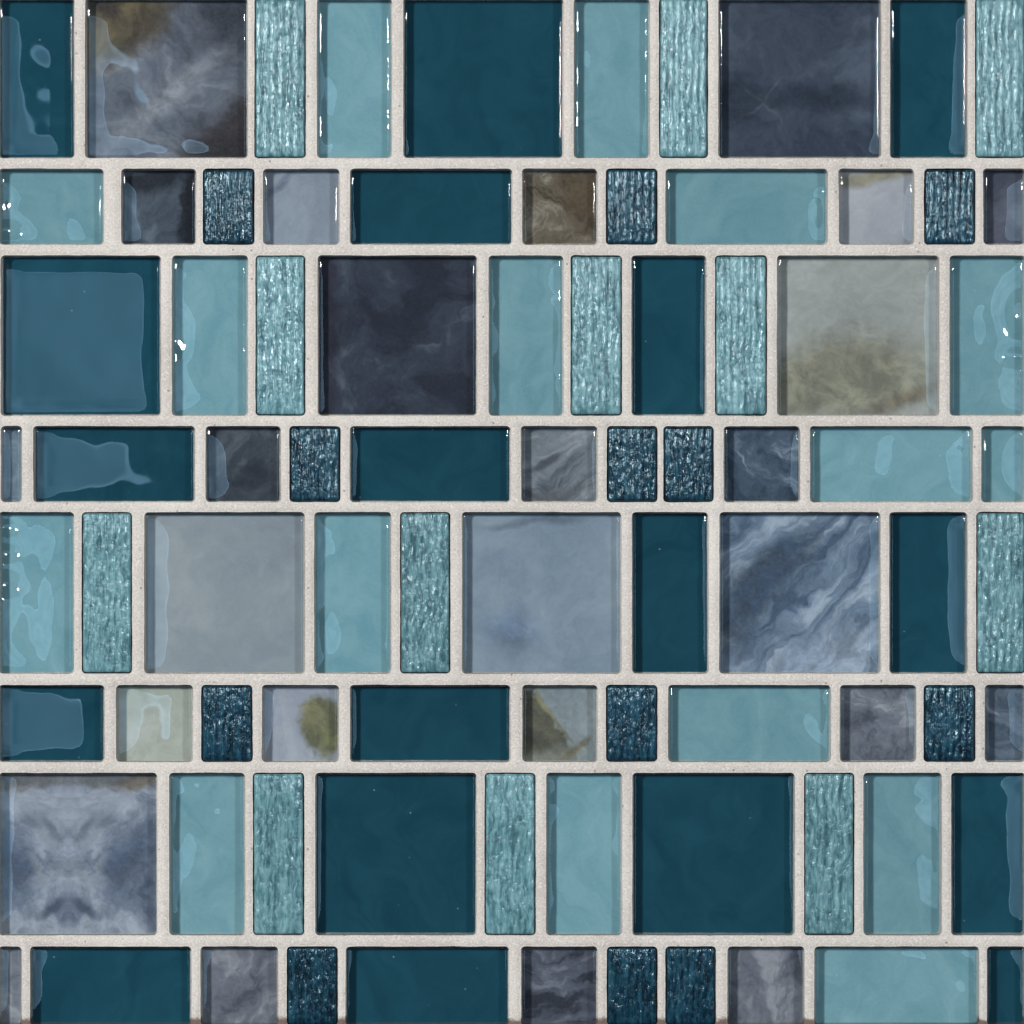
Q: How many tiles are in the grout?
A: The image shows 84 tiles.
